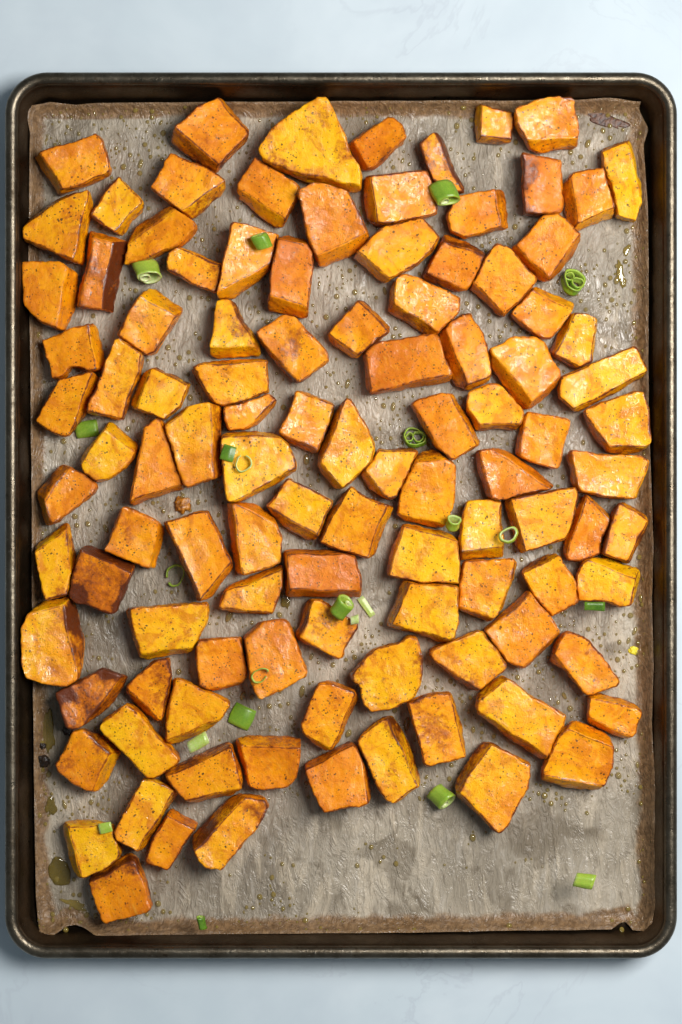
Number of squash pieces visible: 106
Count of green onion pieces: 22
